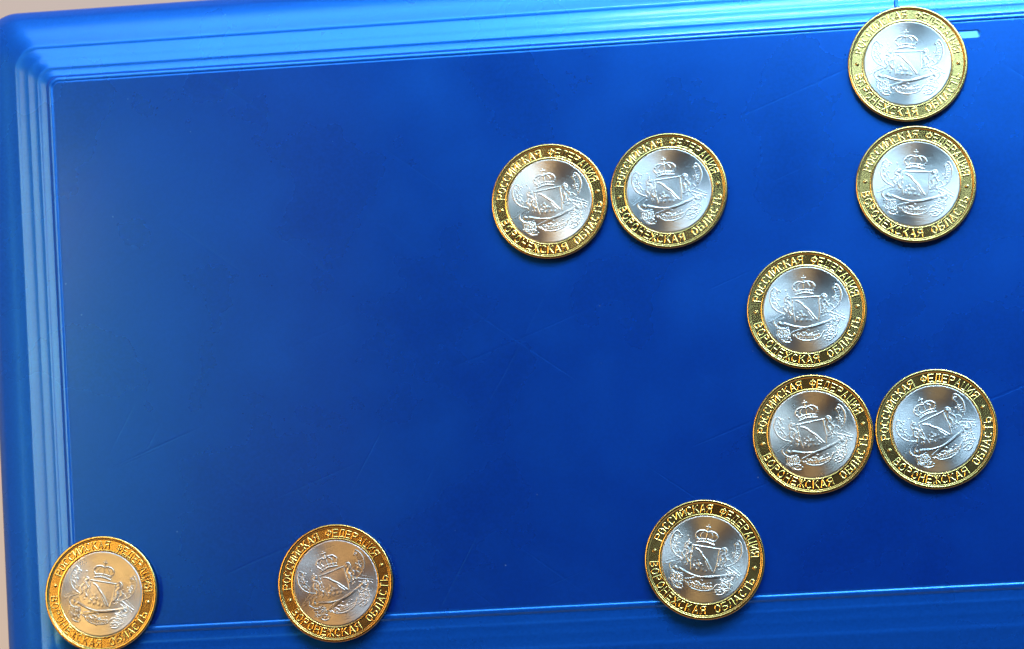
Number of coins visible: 10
